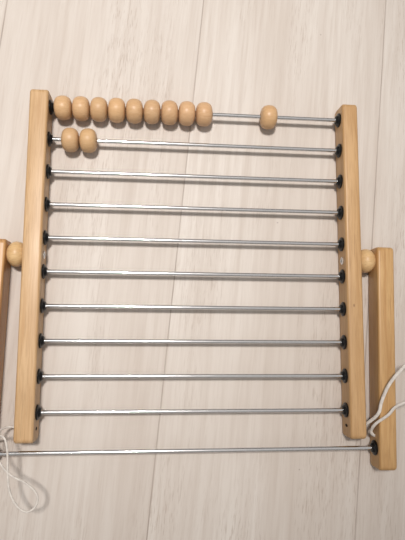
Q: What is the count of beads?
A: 12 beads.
